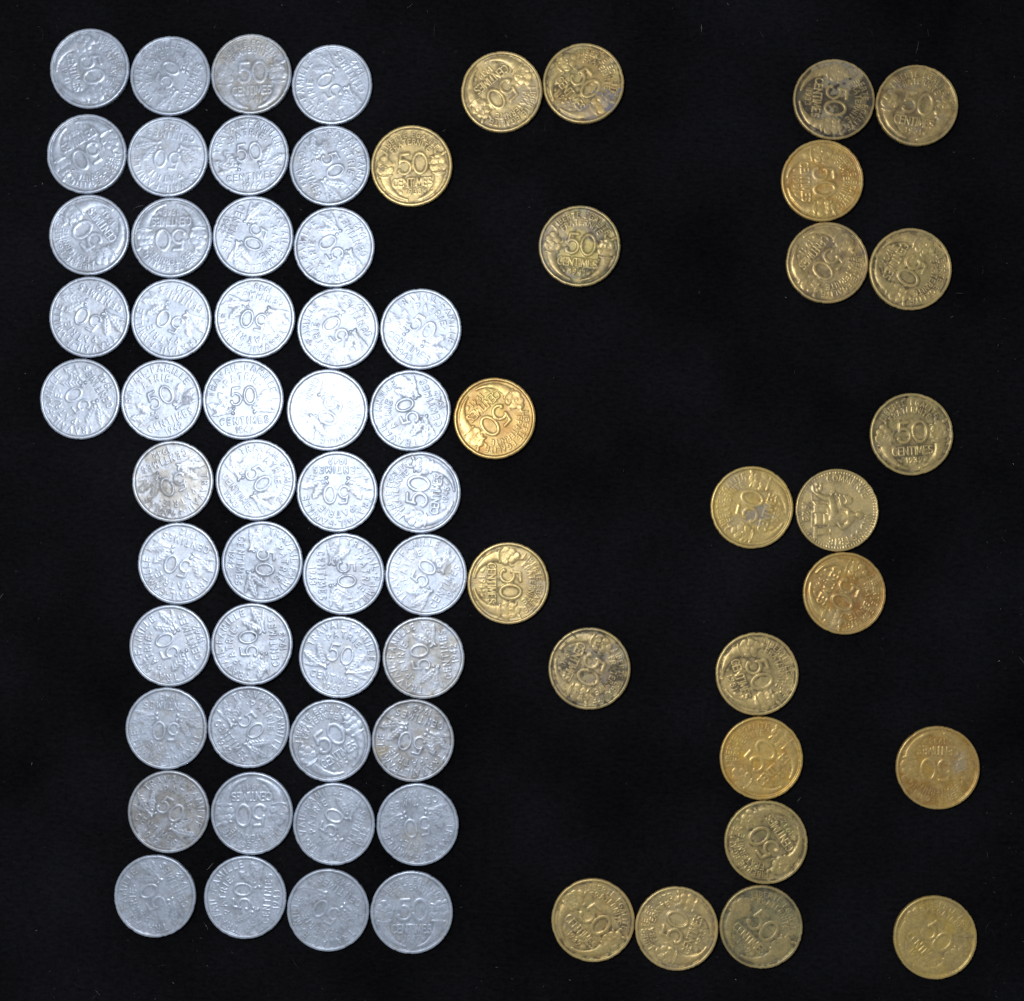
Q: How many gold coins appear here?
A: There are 24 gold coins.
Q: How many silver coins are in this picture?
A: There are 46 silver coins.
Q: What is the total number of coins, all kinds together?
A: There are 70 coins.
